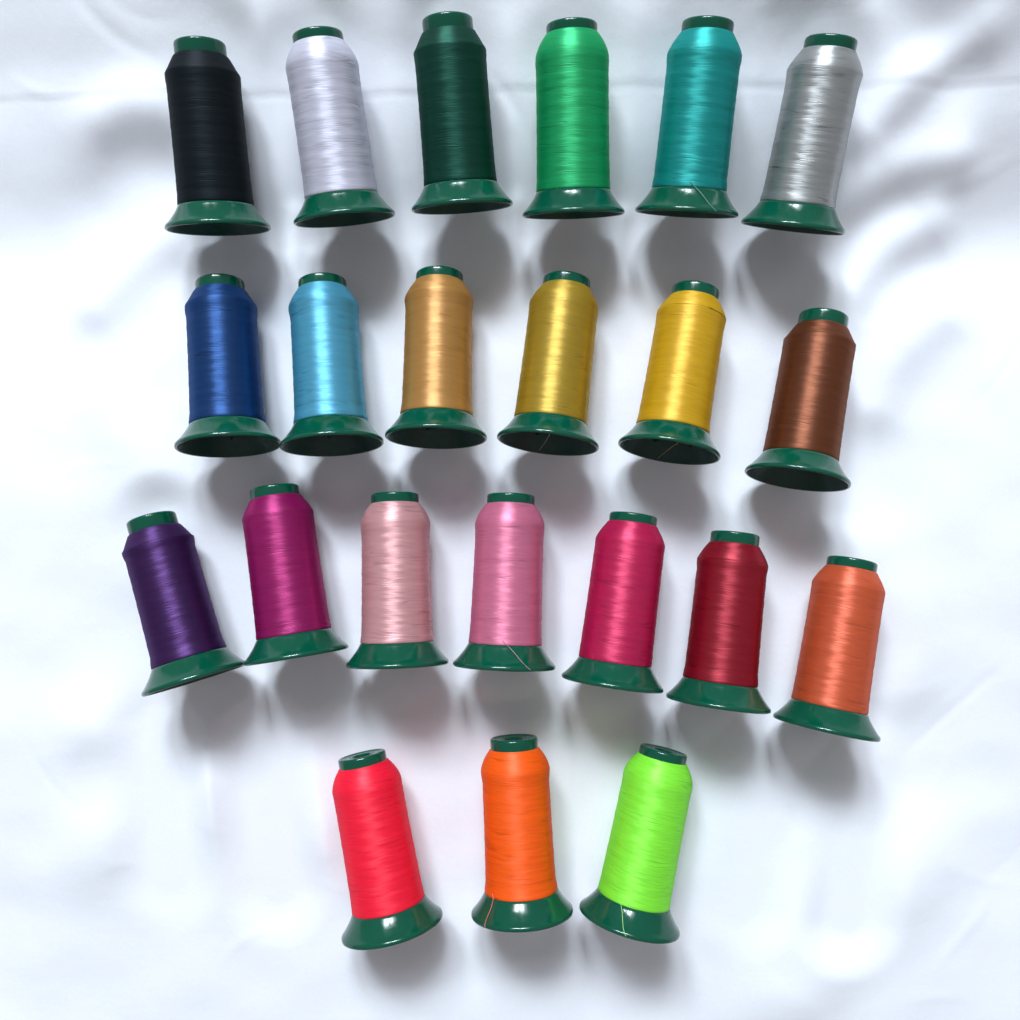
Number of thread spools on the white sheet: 22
